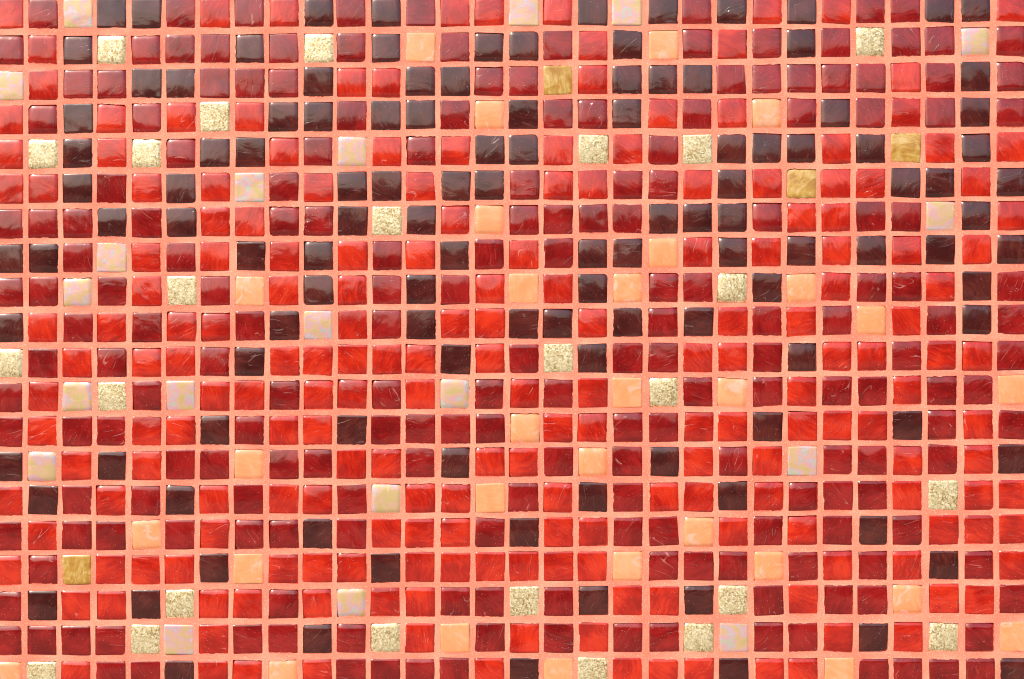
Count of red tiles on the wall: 200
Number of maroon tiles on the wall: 200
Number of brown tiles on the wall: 121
